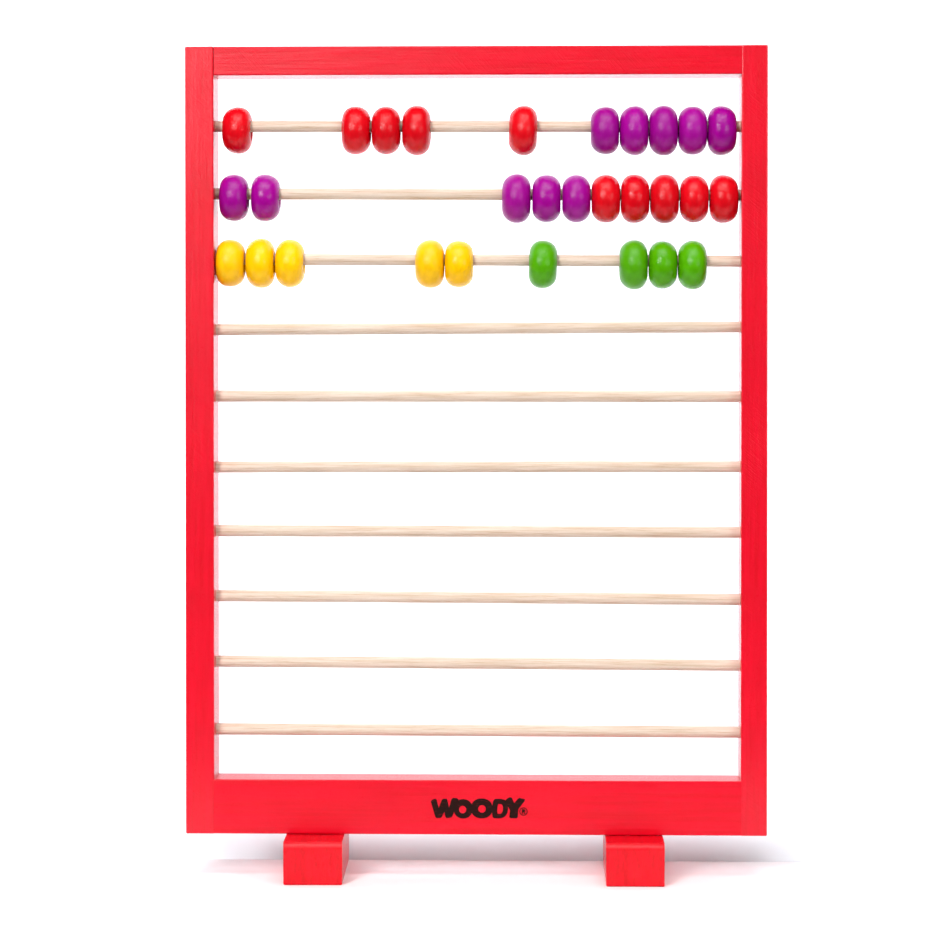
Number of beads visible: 29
